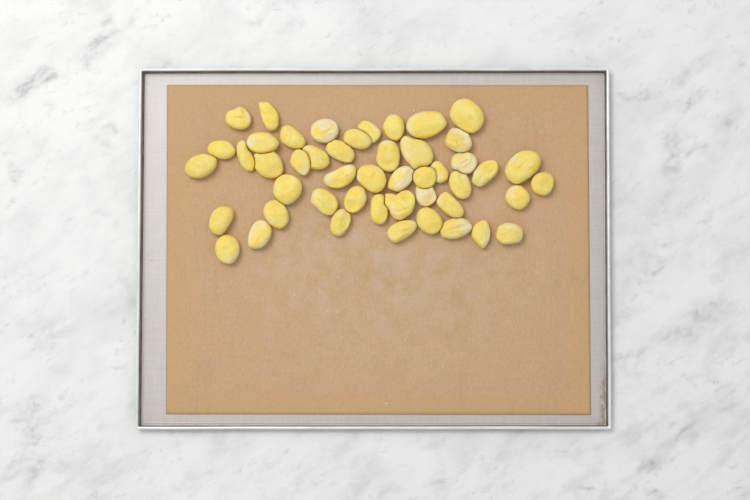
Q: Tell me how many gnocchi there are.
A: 48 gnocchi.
